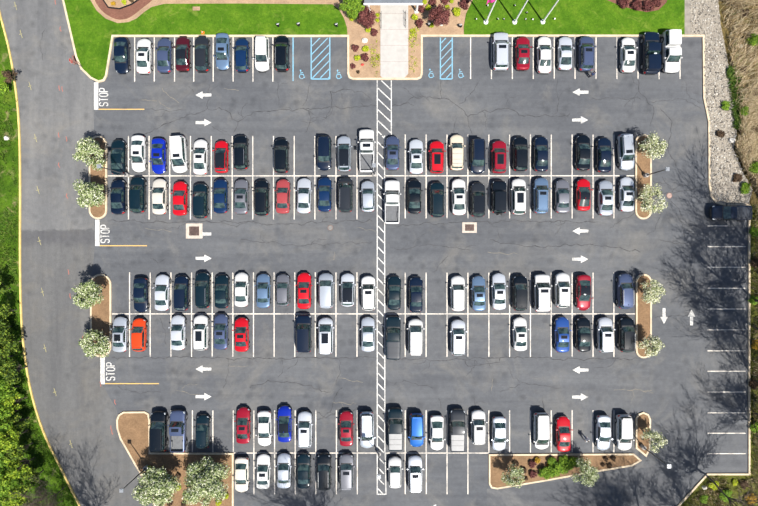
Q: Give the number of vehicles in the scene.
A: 131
